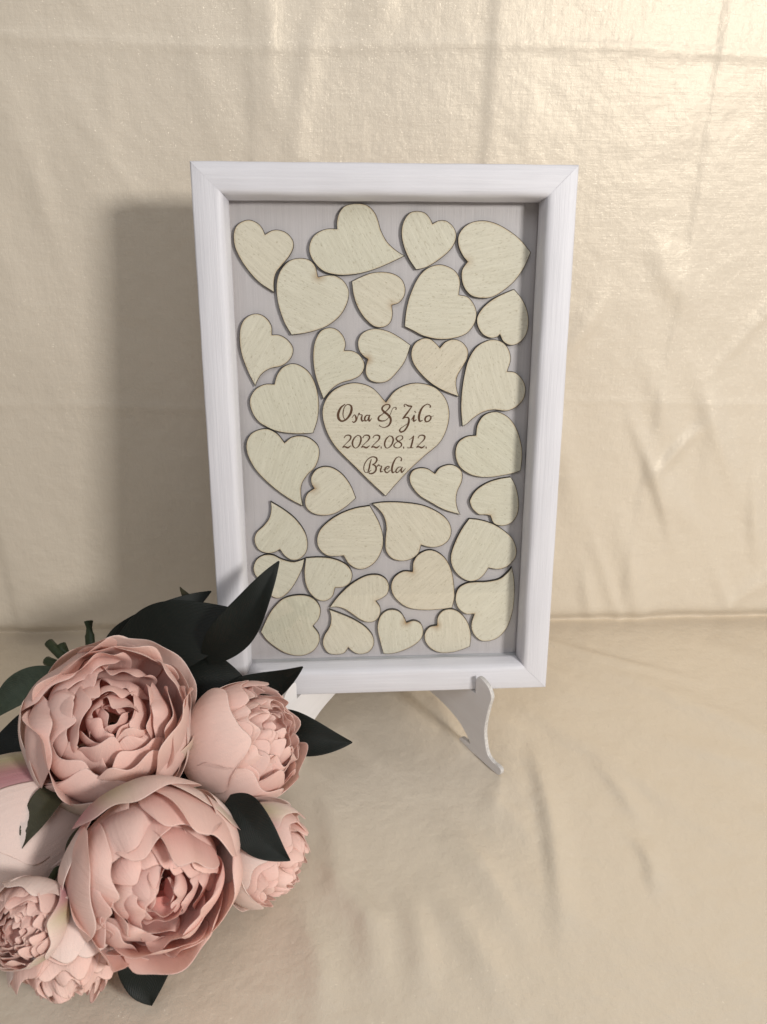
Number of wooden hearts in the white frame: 33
